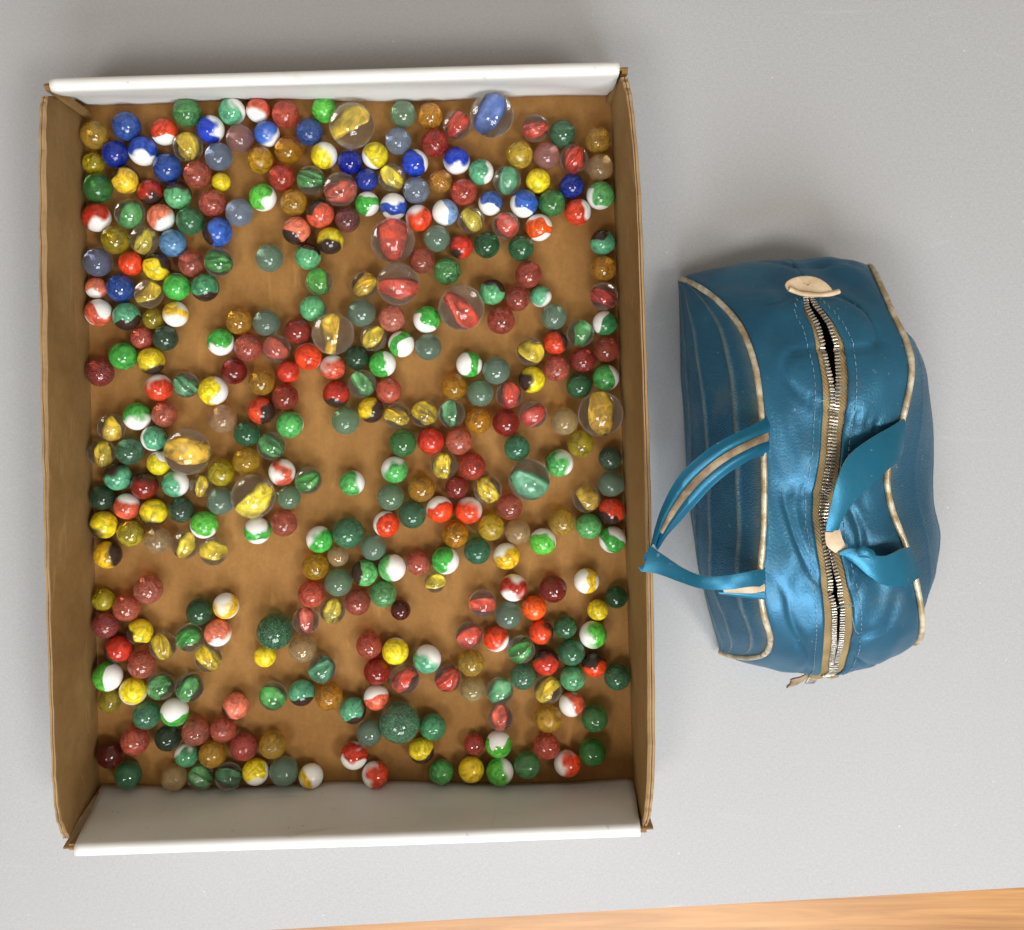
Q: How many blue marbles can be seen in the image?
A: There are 25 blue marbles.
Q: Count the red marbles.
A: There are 111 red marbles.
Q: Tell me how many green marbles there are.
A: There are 128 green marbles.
